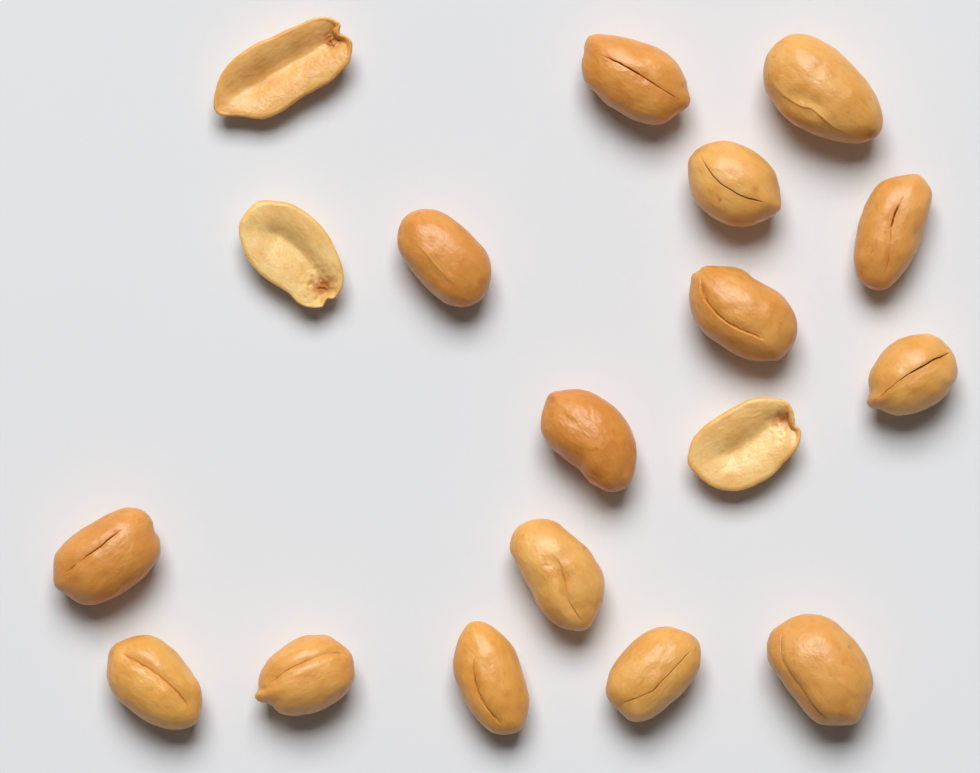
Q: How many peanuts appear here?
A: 18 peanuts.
